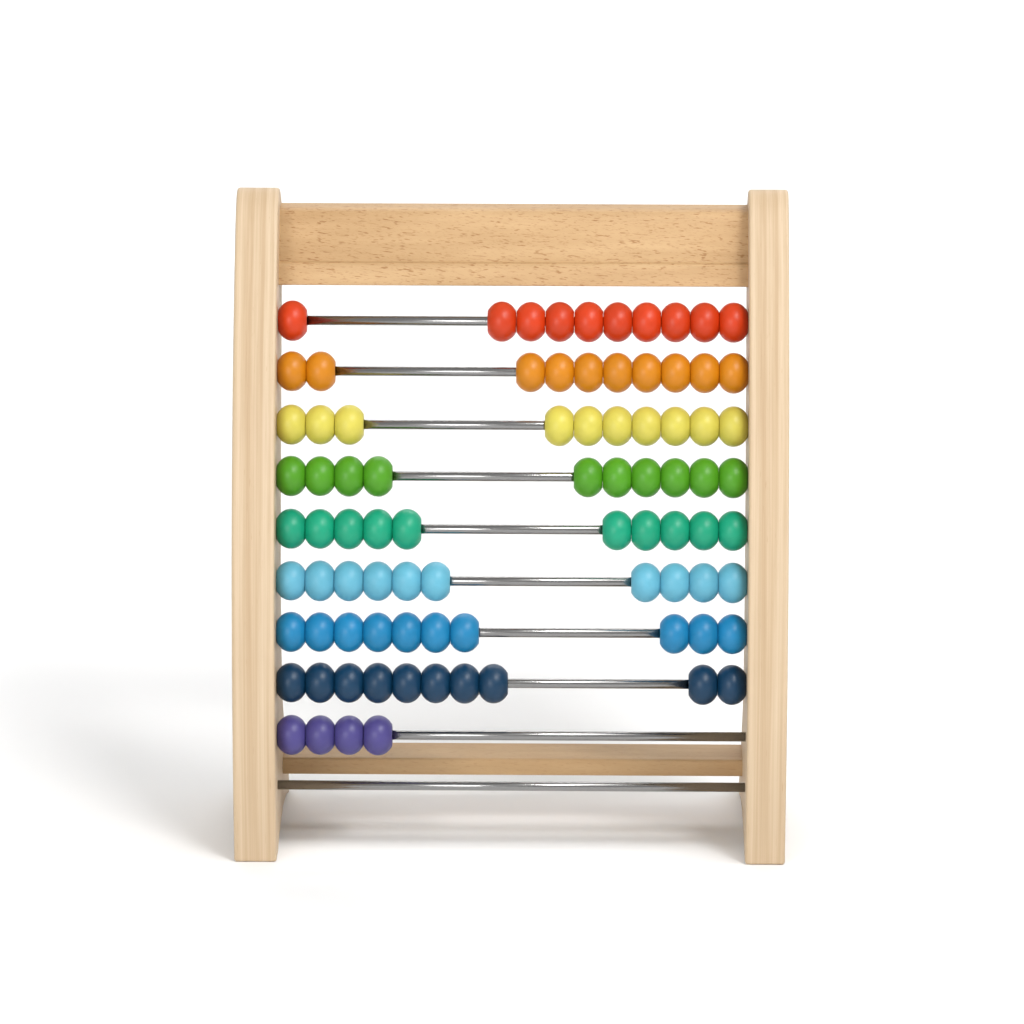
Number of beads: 84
